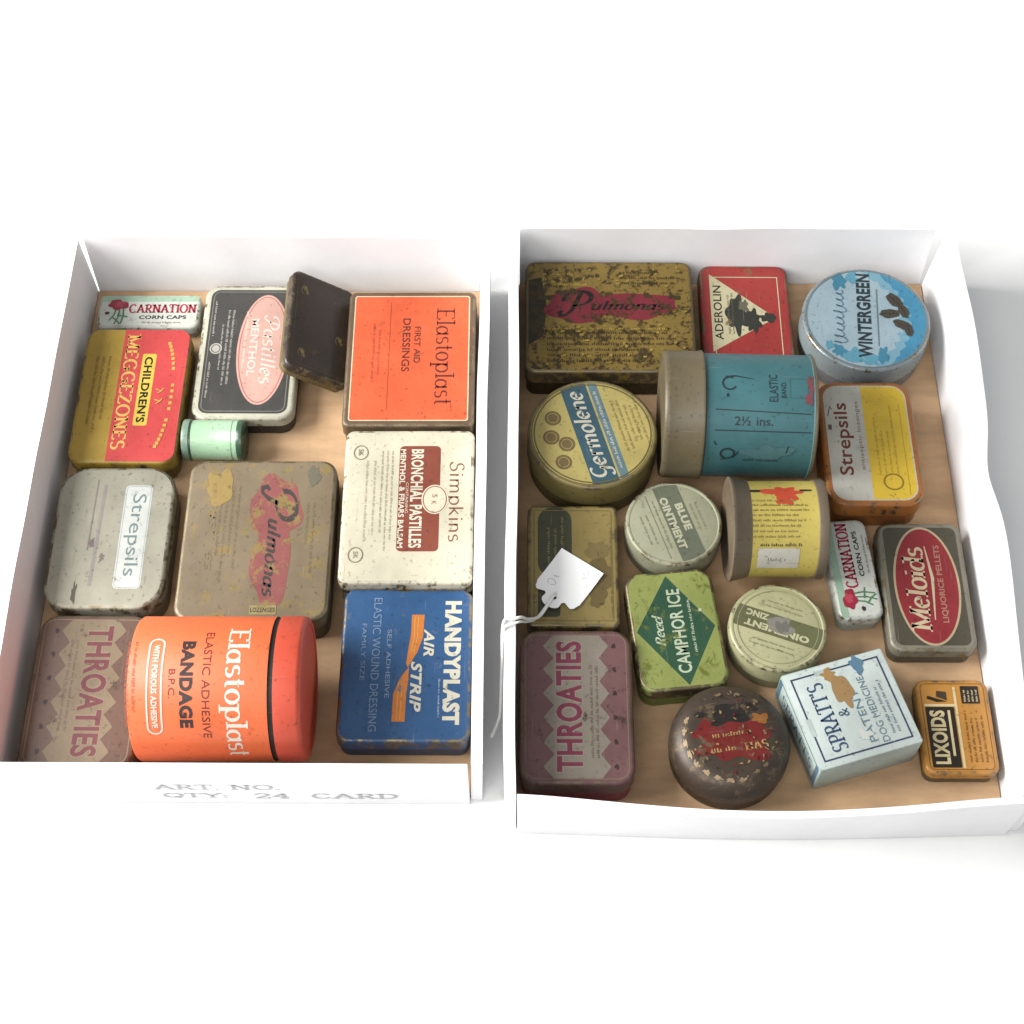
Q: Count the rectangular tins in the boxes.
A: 20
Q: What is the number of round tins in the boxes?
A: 9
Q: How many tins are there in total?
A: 29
